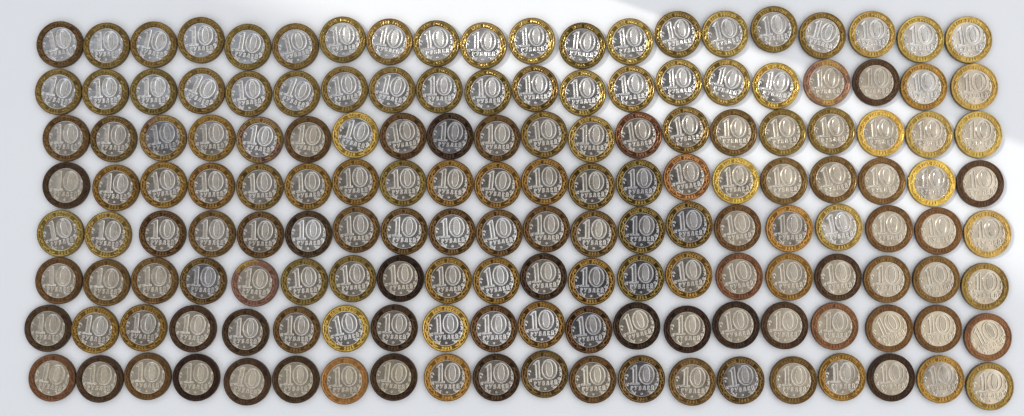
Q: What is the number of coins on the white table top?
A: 160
